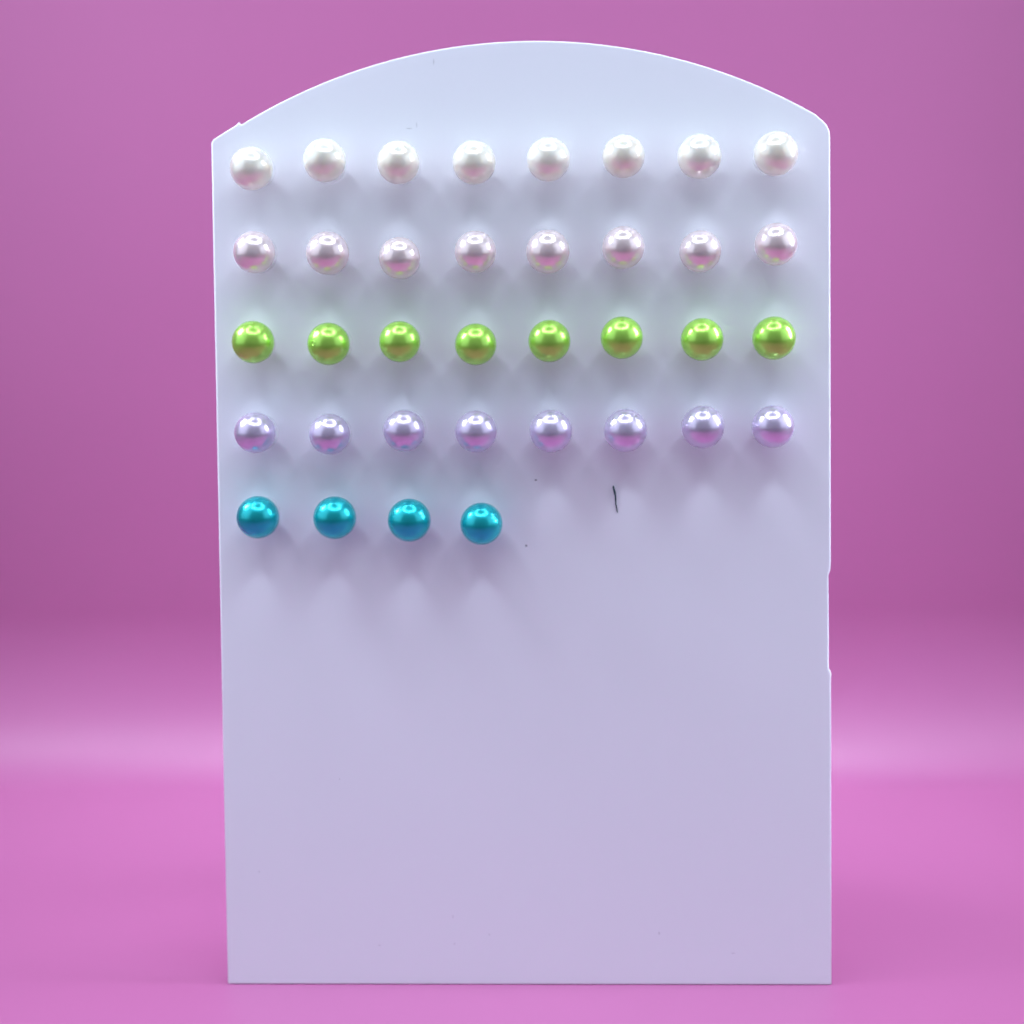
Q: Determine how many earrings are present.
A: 36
